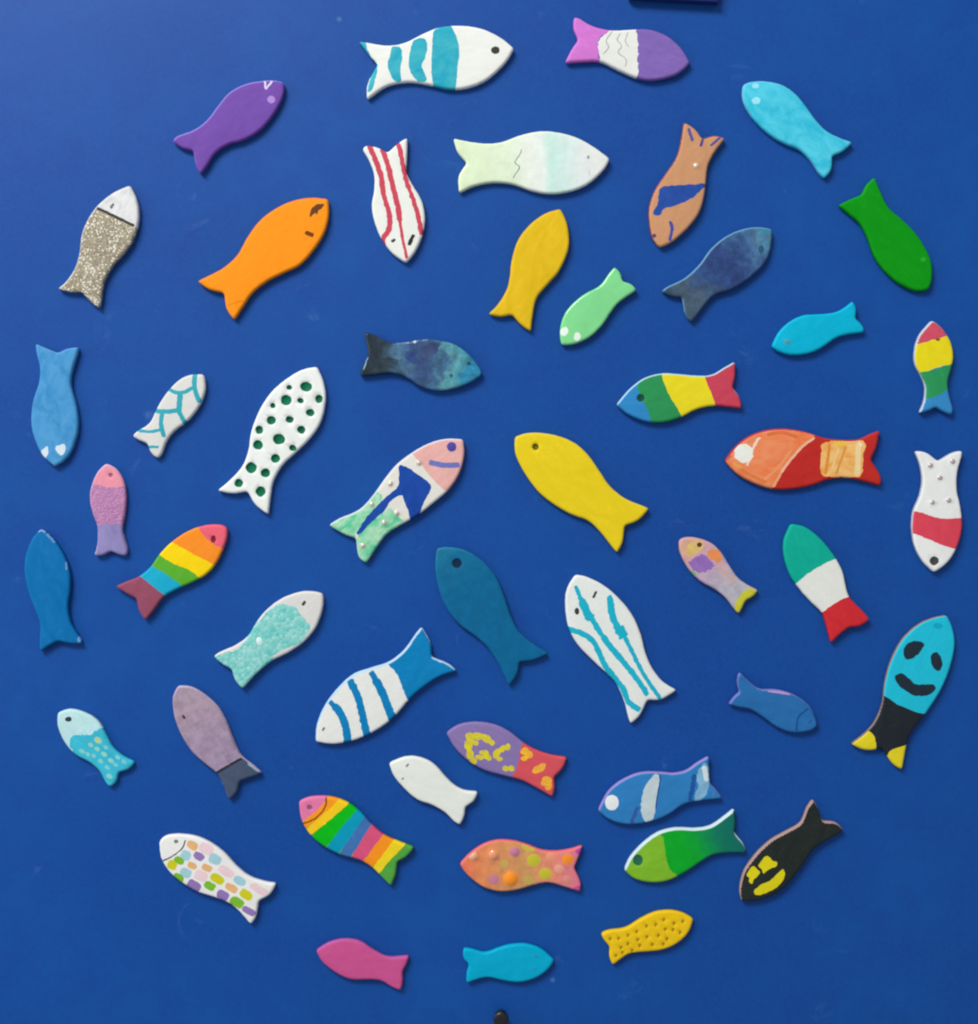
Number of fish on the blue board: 48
